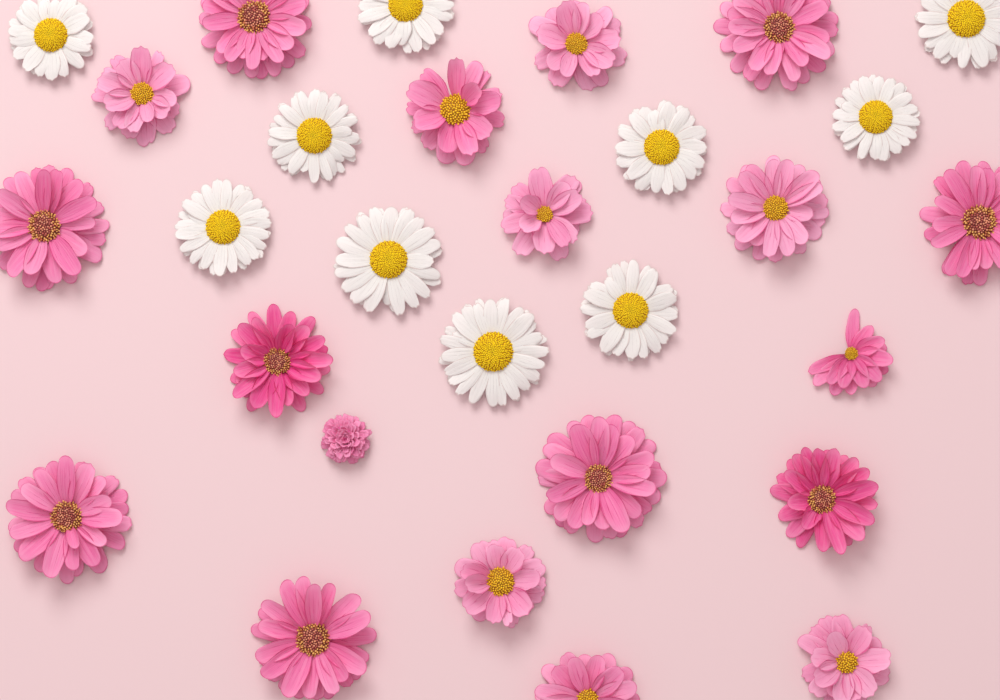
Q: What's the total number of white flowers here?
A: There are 10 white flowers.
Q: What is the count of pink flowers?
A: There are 19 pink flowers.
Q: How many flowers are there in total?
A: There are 29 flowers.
